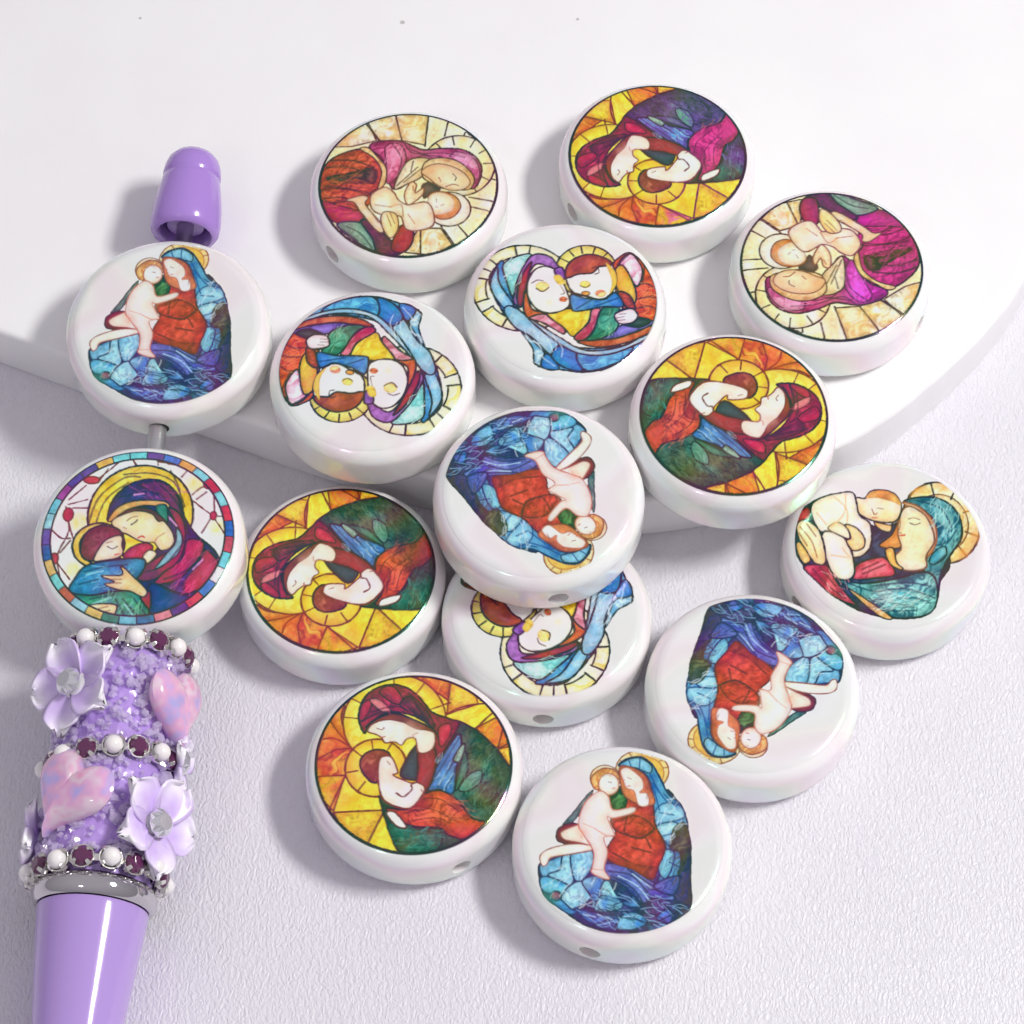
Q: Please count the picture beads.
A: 15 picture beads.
